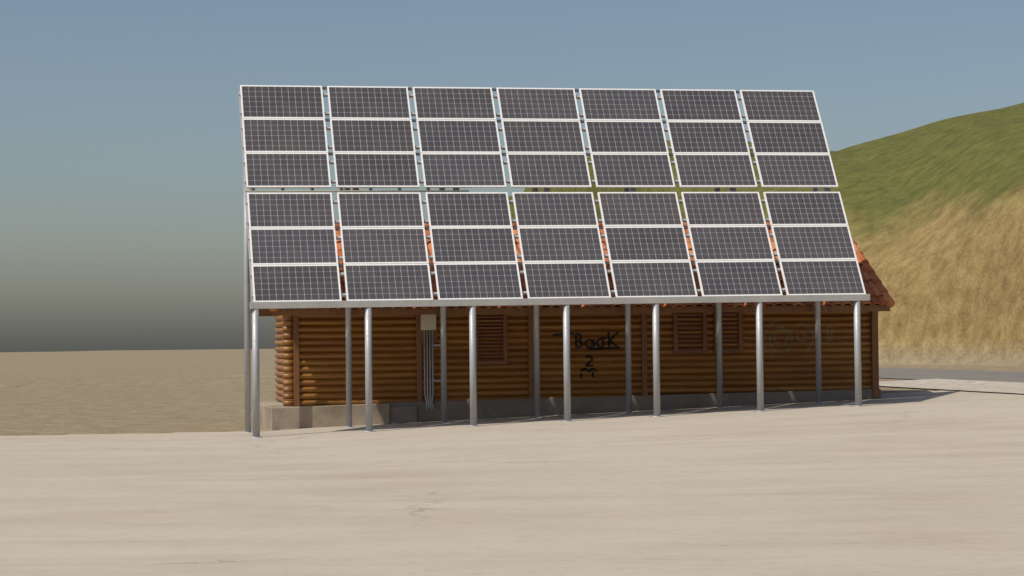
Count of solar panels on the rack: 42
